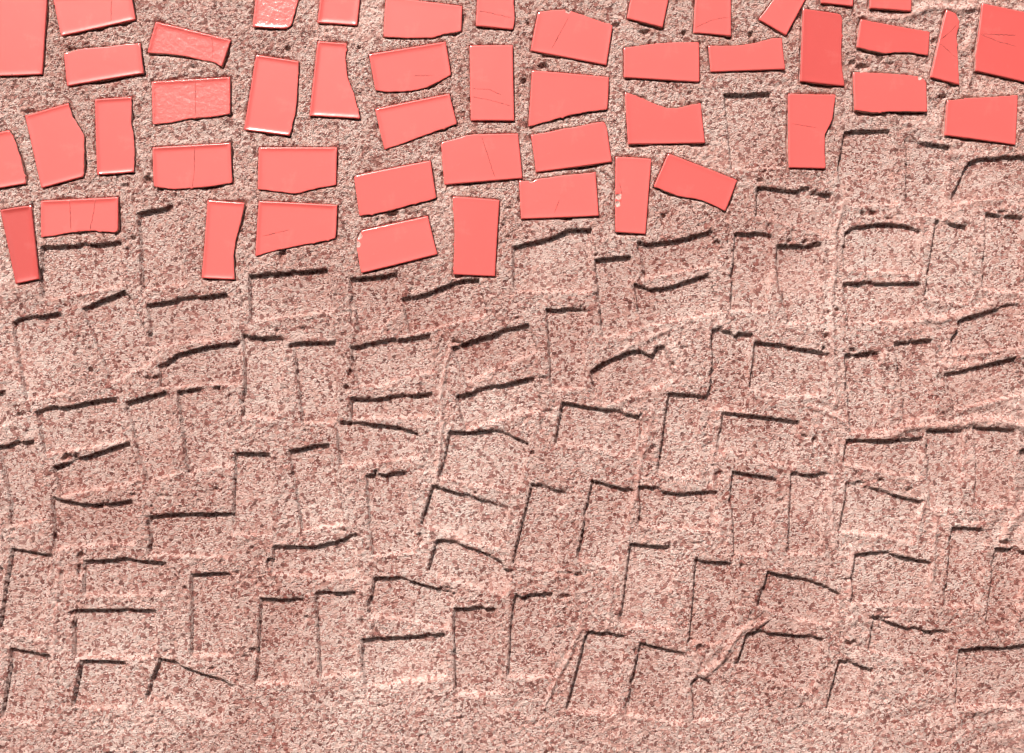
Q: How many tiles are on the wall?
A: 48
